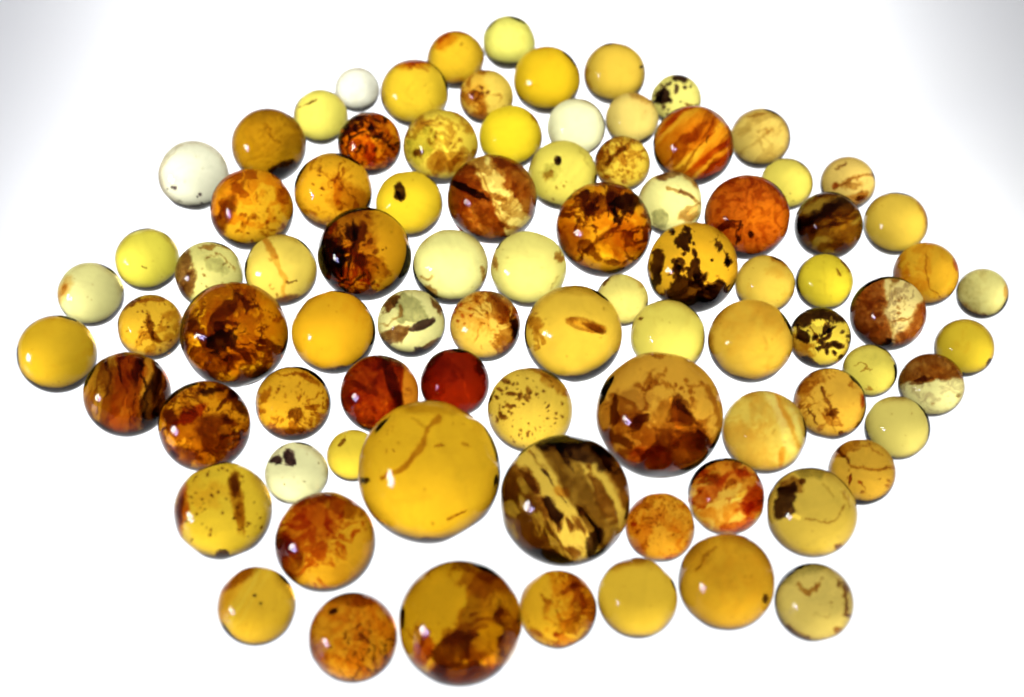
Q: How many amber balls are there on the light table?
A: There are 85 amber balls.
